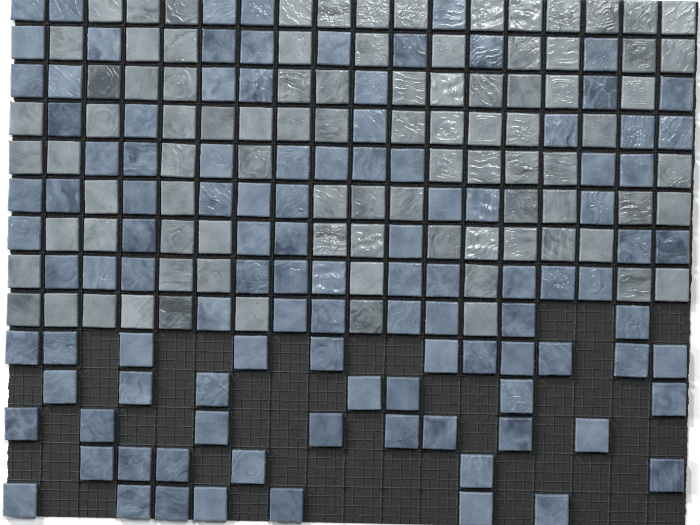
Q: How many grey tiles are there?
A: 90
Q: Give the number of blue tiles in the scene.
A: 108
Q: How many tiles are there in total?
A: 198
